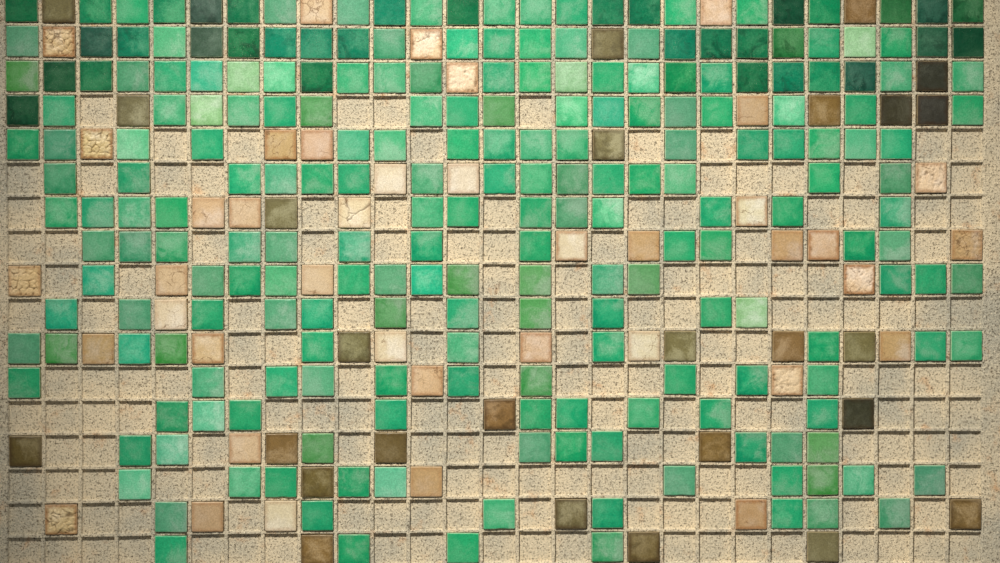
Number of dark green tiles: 36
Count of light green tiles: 193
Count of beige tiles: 40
